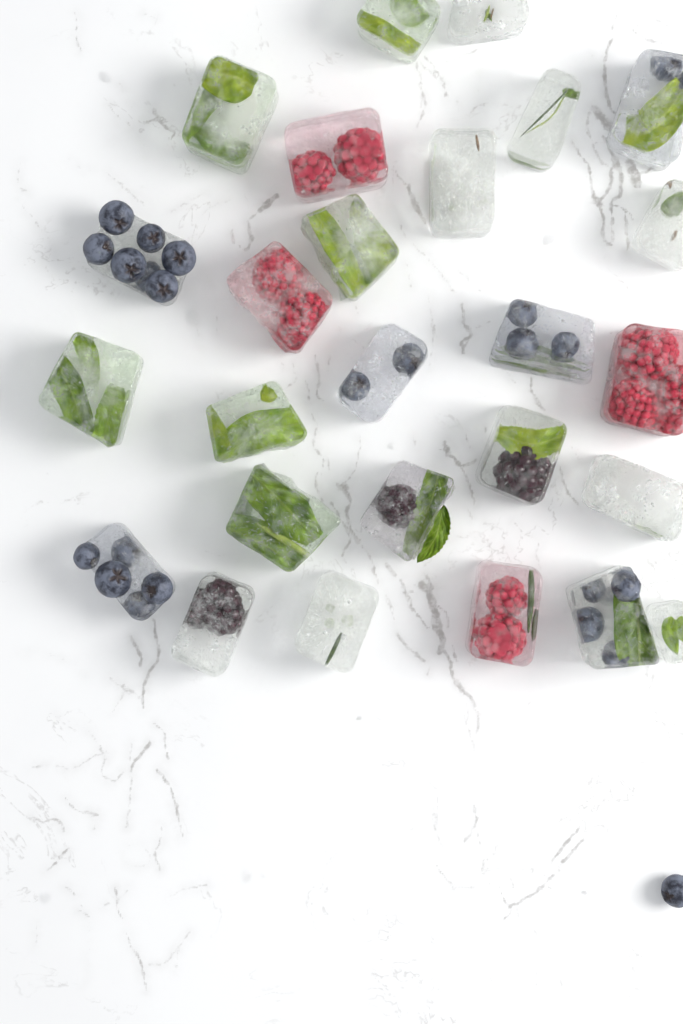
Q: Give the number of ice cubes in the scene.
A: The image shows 26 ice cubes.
